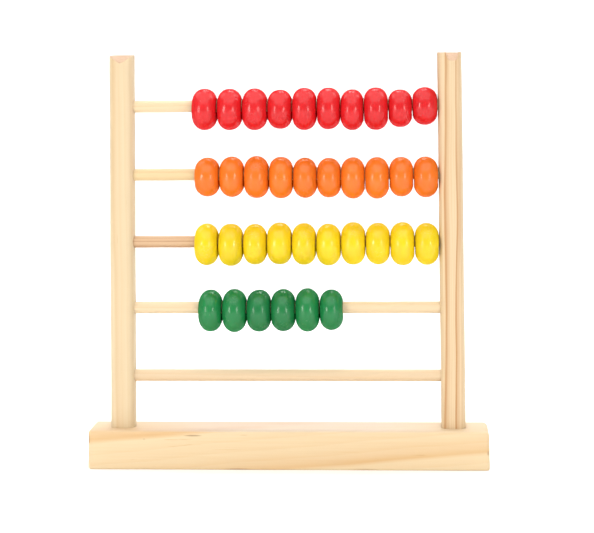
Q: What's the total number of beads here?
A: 36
